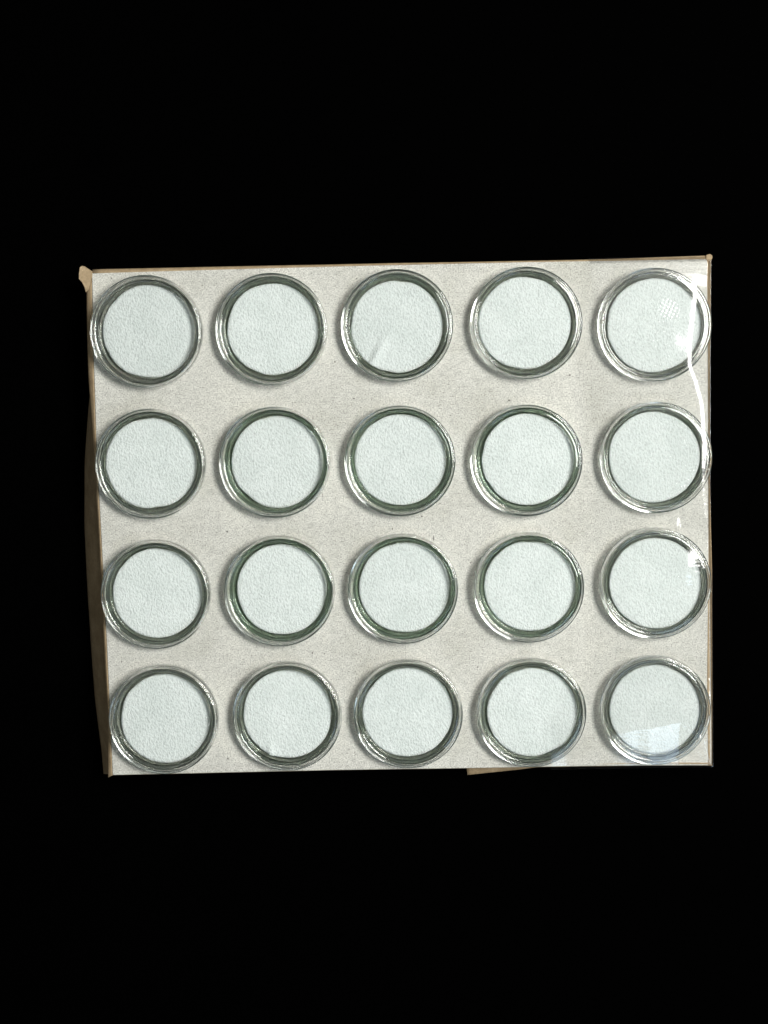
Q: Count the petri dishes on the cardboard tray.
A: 20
